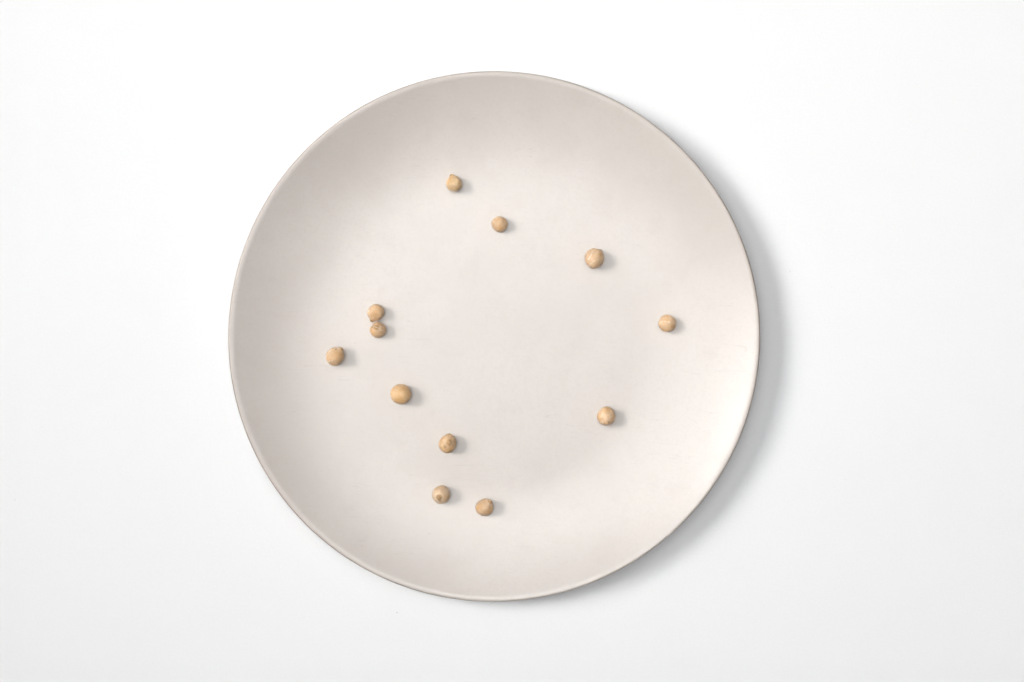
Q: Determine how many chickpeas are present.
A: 12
